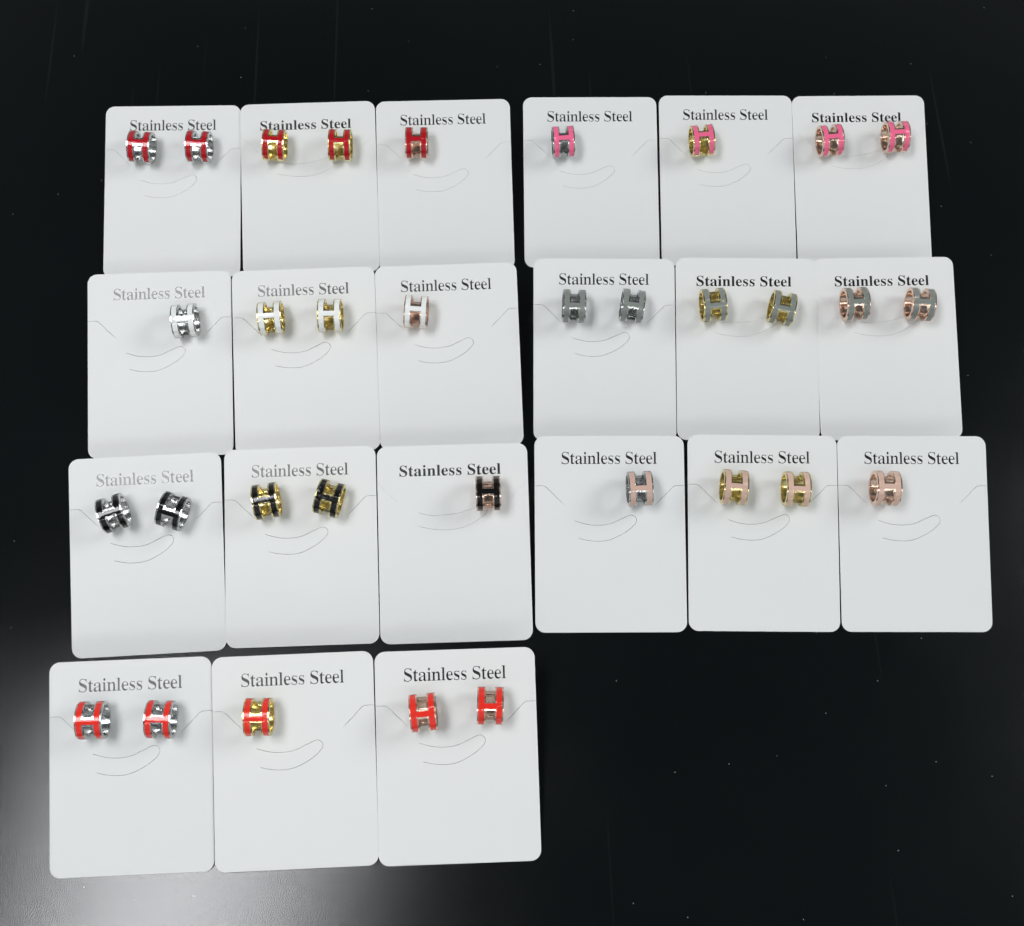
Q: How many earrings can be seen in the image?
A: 33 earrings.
